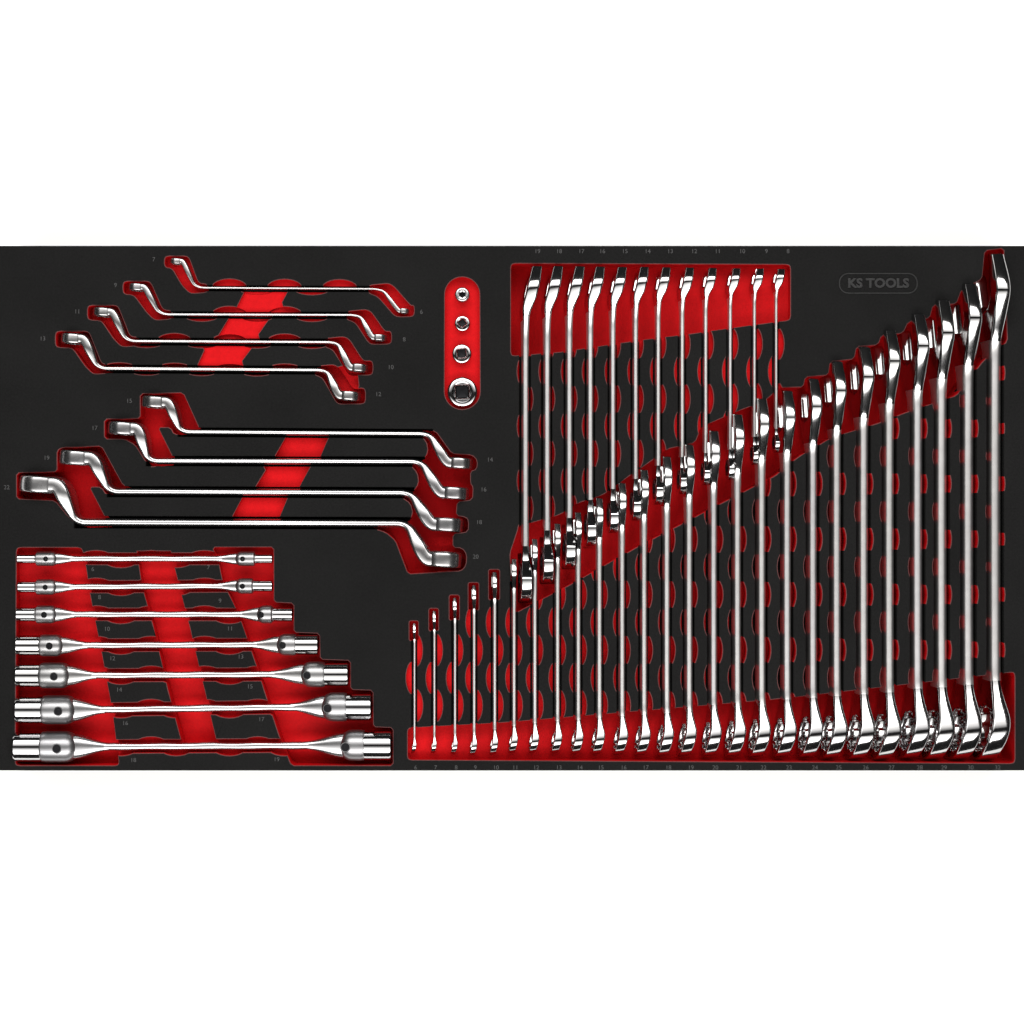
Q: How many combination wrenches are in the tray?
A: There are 38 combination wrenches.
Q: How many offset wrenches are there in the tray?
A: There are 8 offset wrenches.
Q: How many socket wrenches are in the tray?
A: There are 7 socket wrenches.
